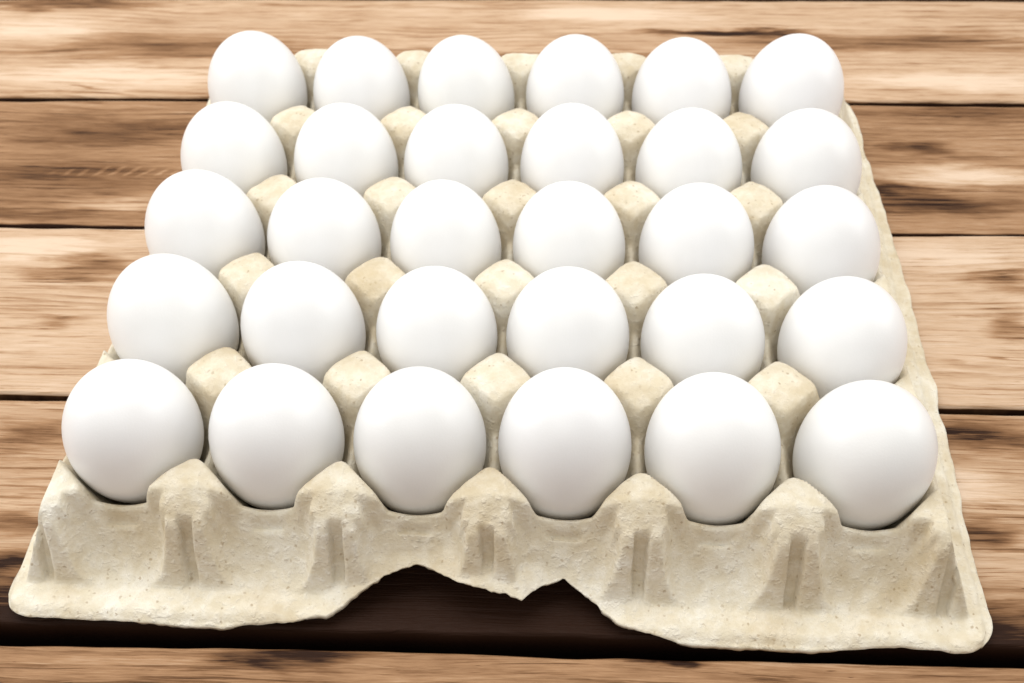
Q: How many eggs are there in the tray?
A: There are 30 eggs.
